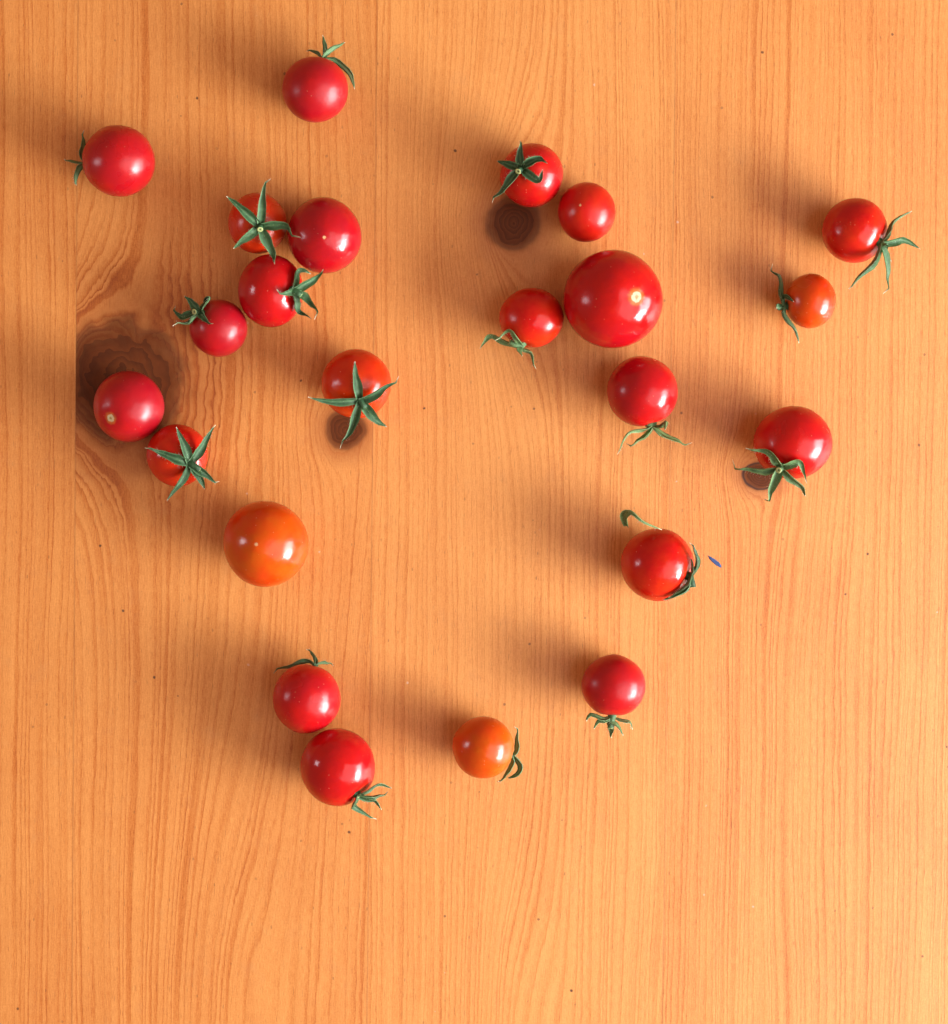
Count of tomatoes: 23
